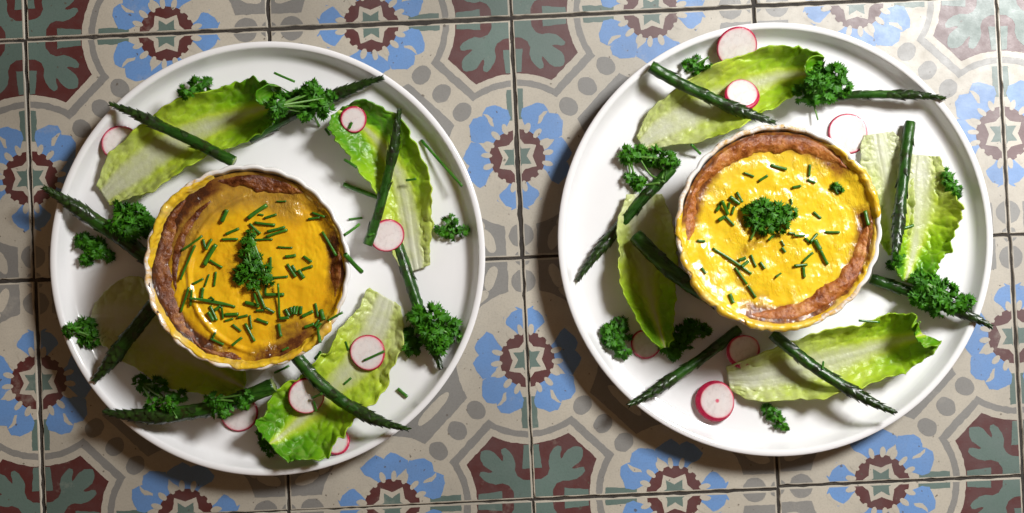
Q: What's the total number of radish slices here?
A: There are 13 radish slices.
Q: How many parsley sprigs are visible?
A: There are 22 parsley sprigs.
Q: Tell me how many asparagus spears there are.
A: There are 16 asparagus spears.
